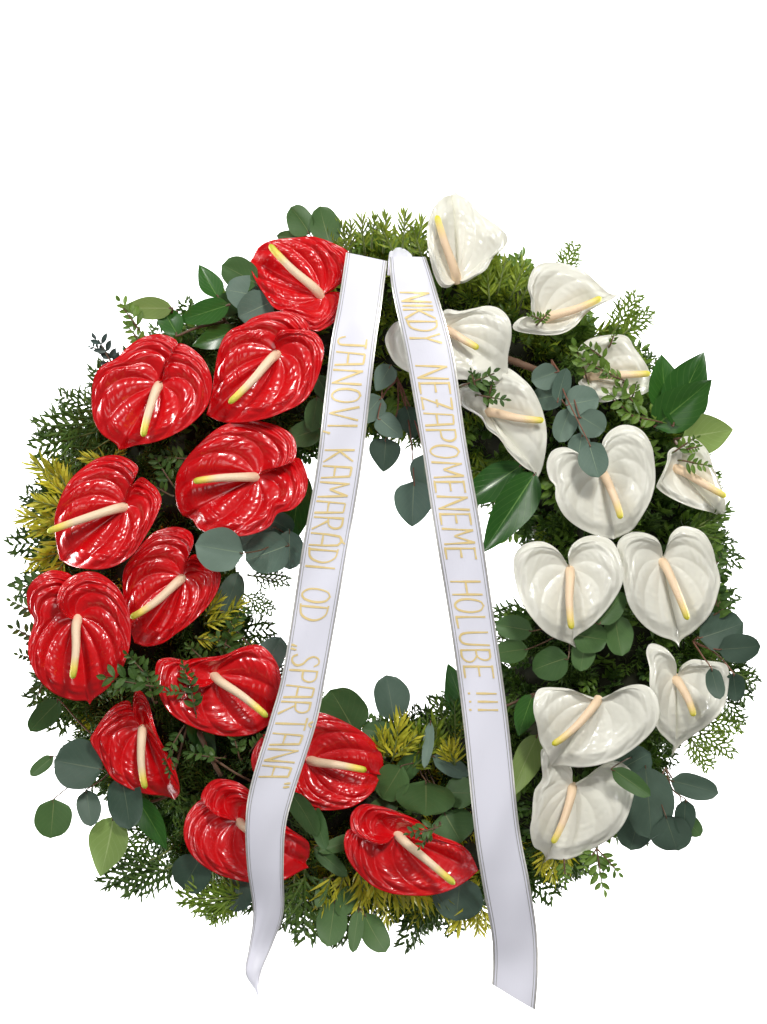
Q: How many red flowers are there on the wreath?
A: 12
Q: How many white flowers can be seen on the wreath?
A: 12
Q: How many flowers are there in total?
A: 24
